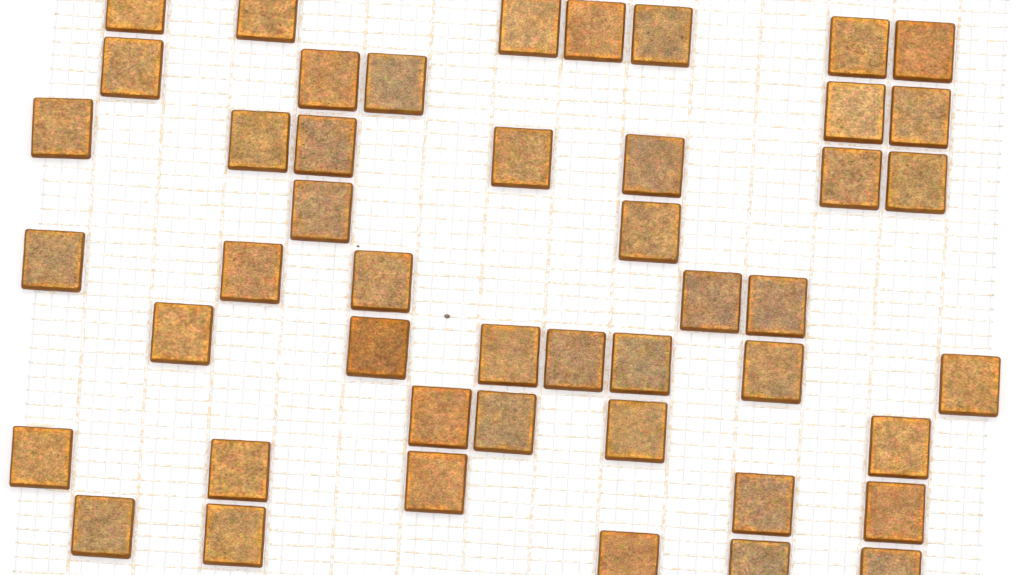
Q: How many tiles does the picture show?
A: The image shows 47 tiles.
